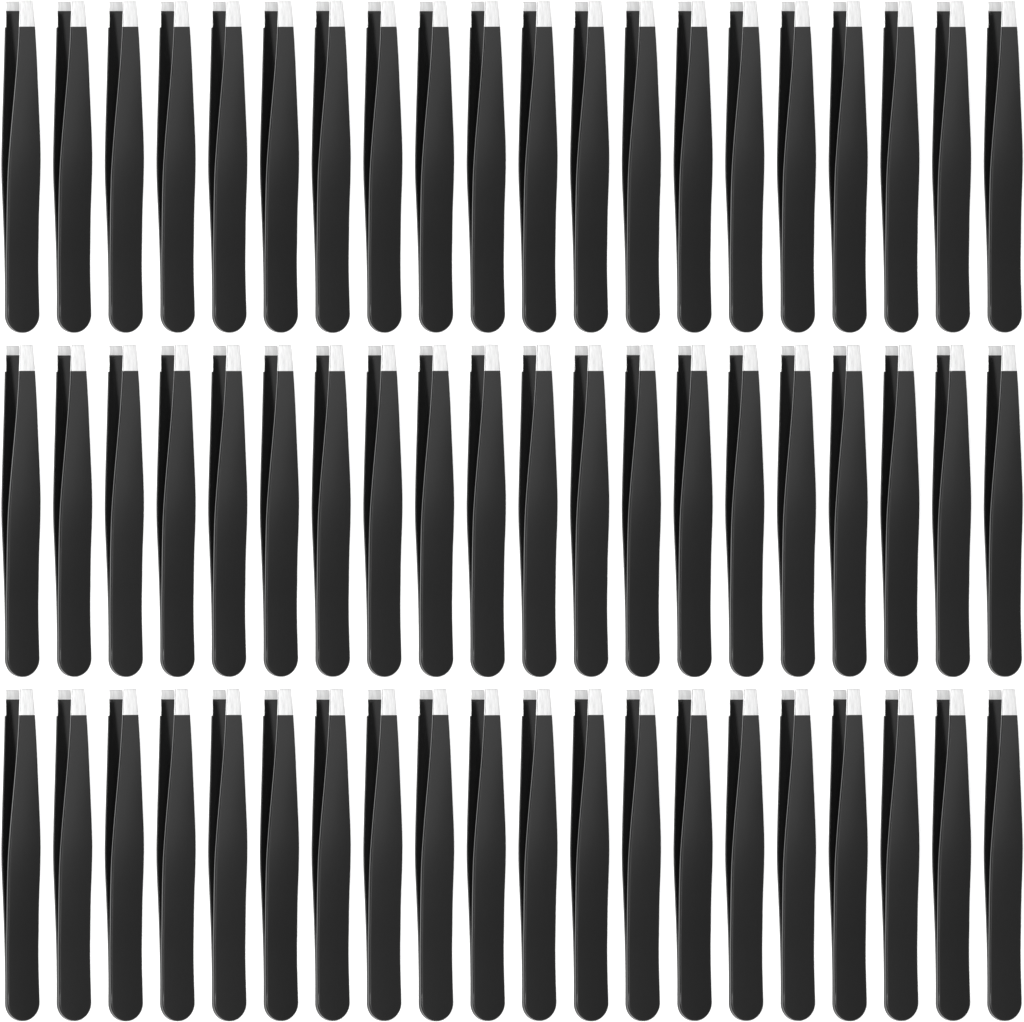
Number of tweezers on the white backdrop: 60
